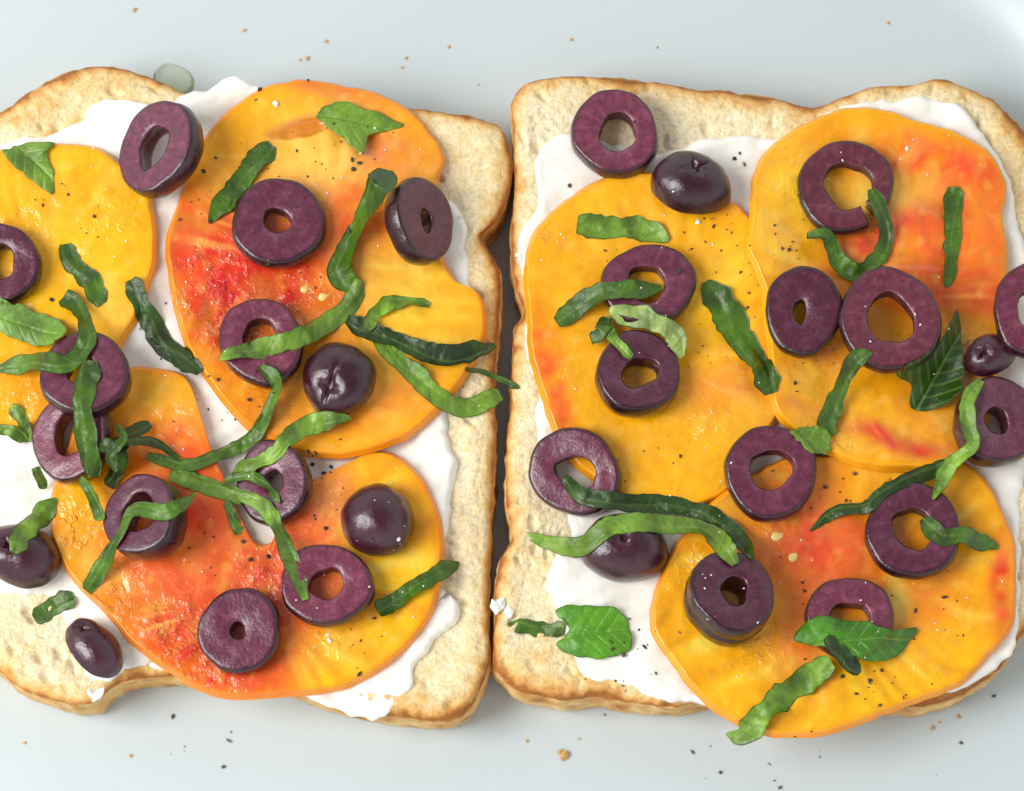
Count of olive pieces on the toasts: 31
